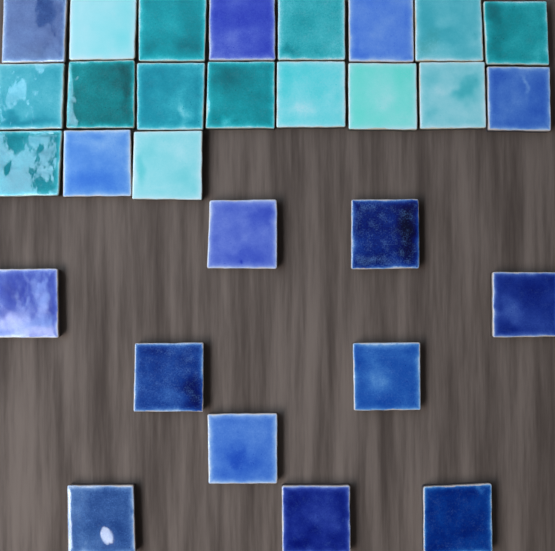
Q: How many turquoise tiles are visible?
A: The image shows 14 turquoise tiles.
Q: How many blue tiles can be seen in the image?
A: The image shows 15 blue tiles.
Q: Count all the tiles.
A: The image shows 29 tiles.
